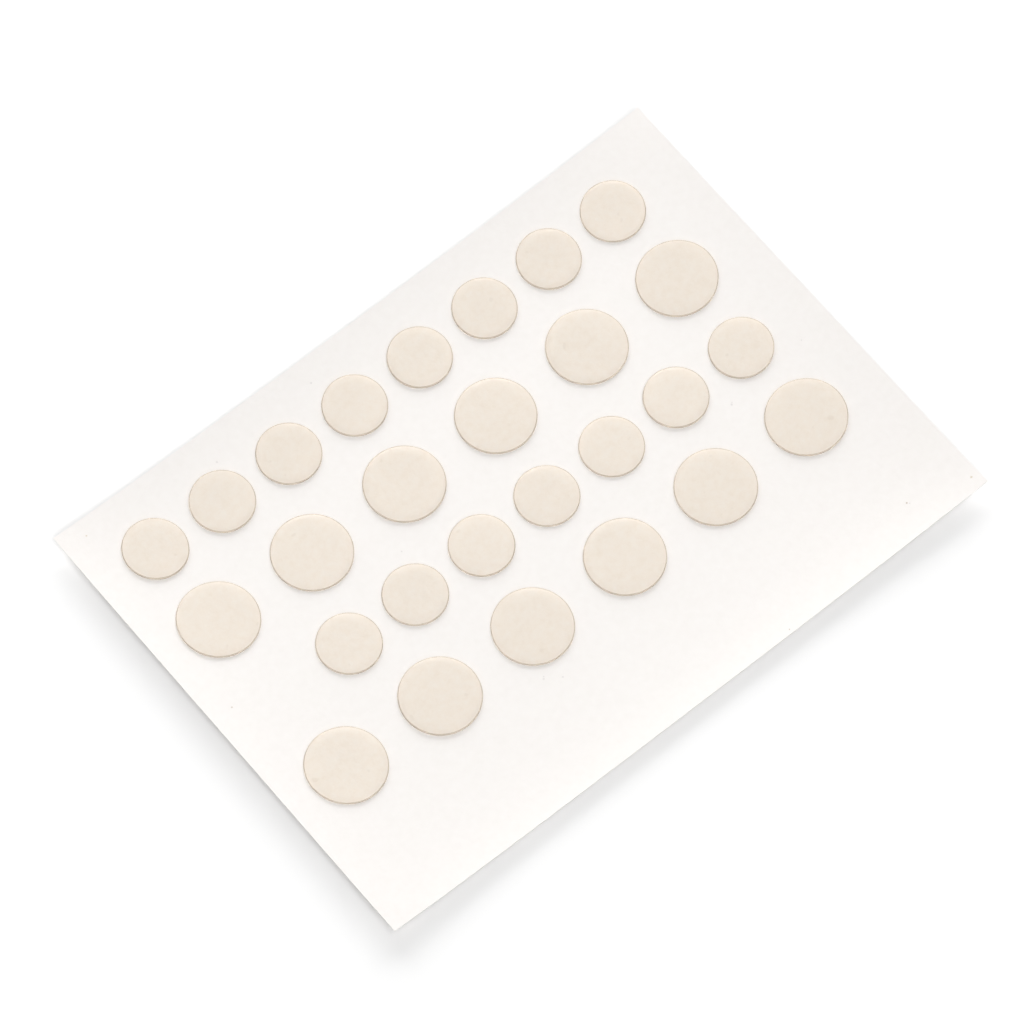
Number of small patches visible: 15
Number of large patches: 12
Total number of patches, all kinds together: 27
